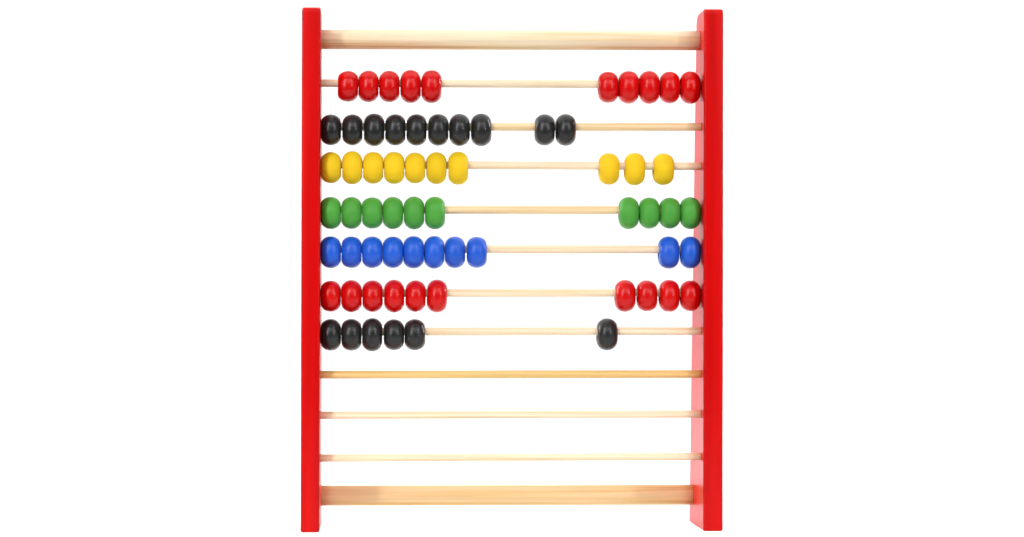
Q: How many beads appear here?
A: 66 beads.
